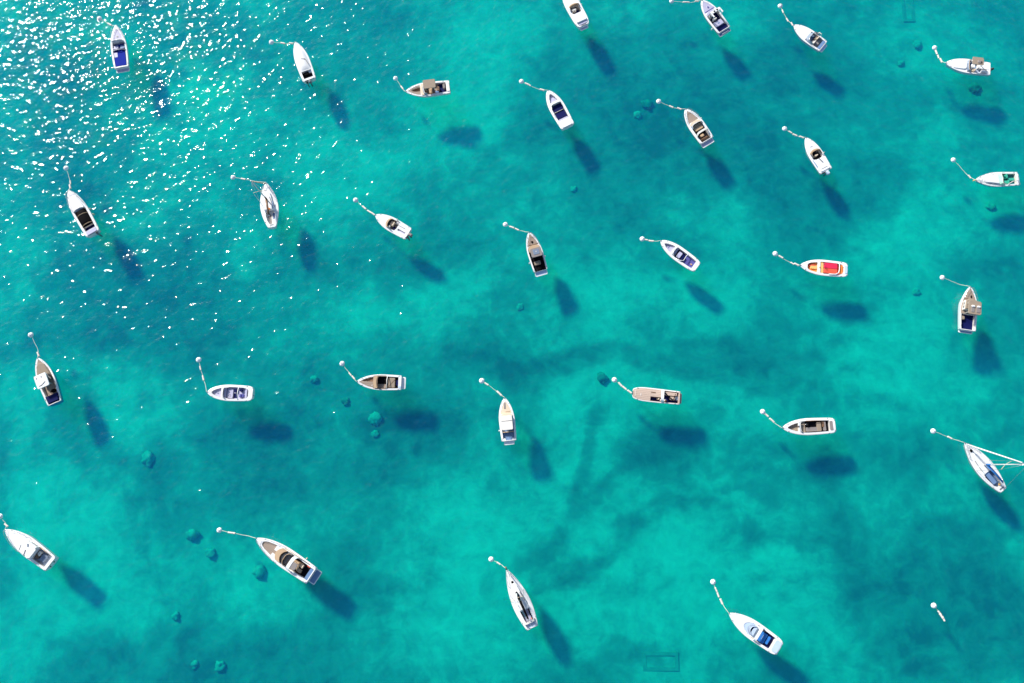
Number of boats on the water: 29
